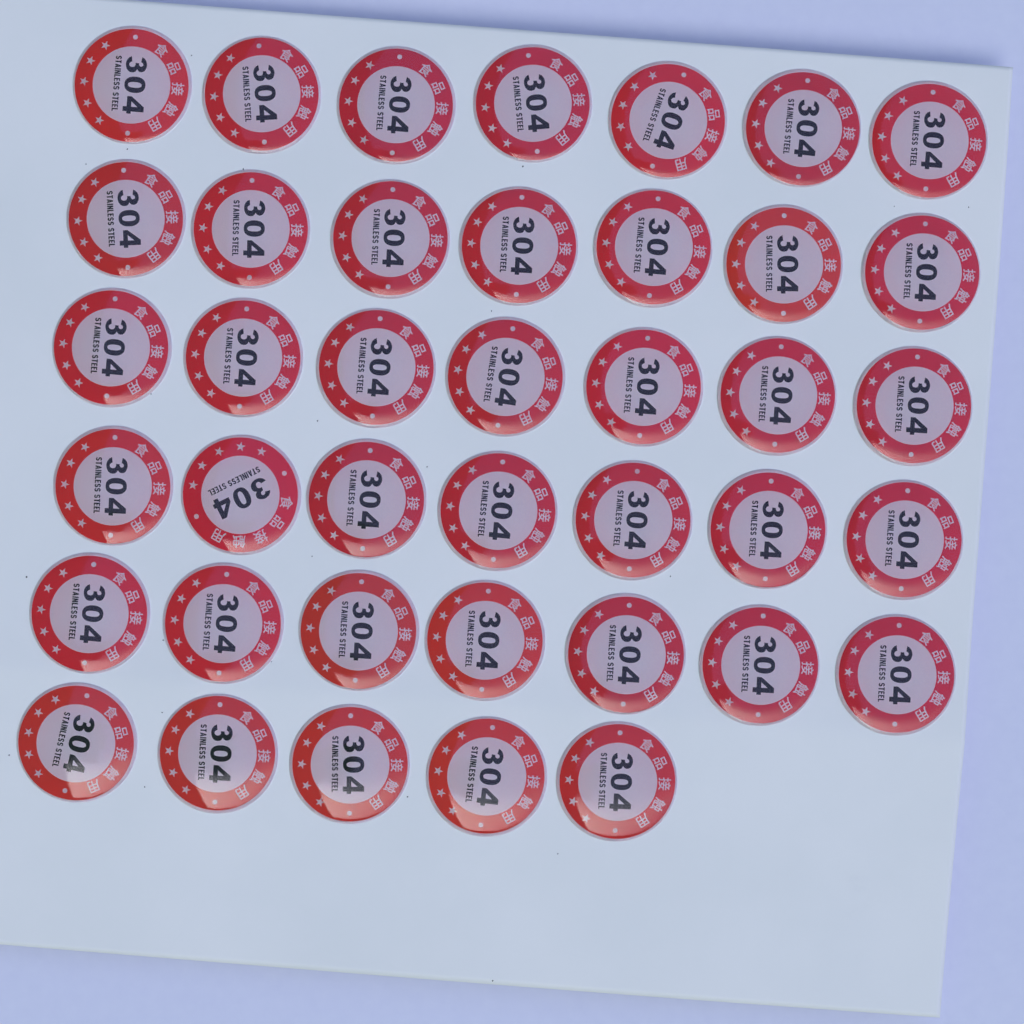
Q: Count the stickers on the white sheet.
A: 40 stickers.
